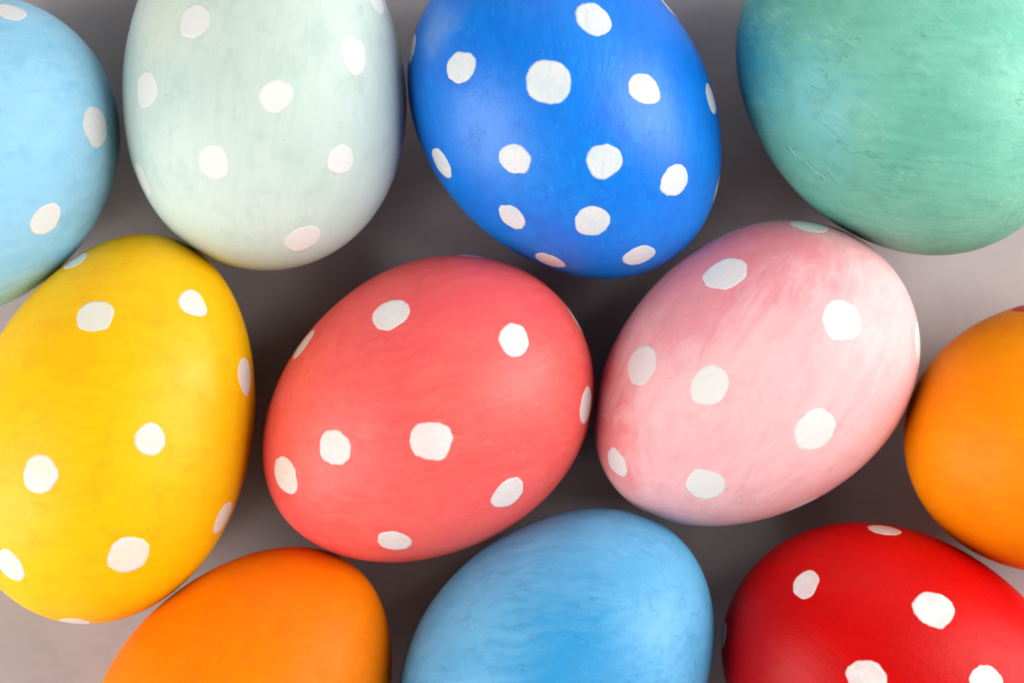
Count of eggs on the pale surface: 11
